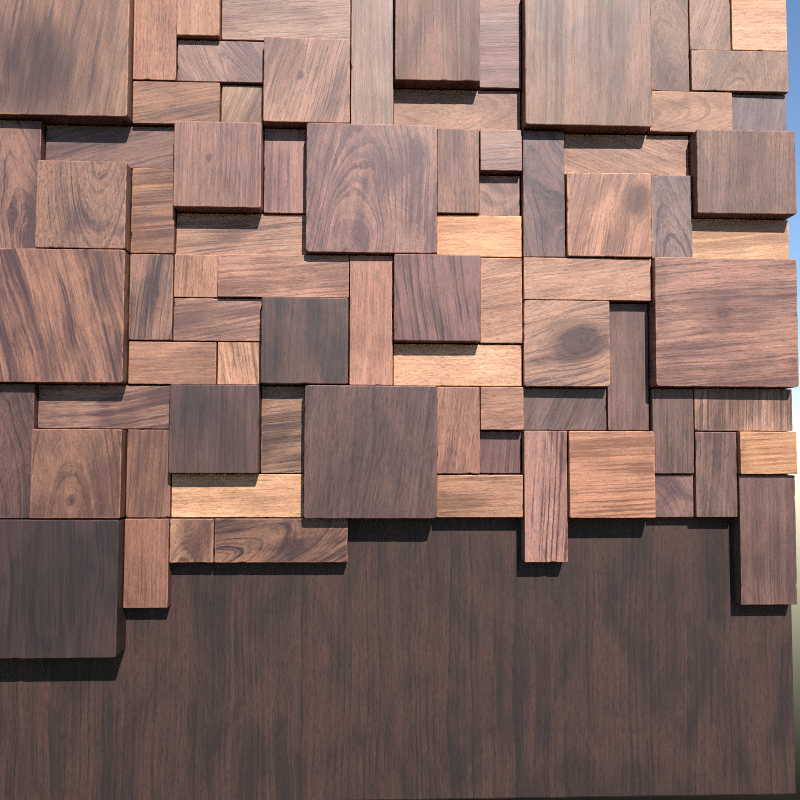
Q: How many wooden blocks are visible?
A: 78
